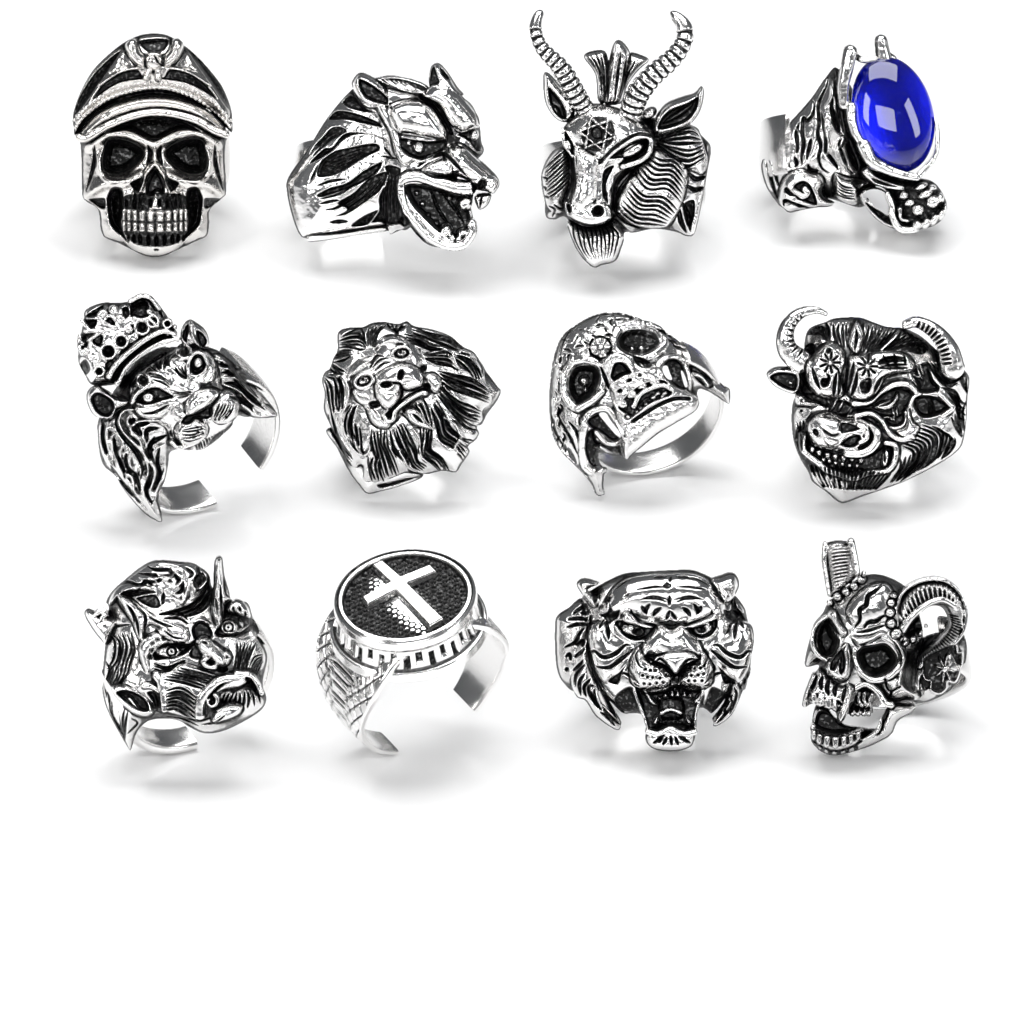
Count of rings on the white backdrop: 12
